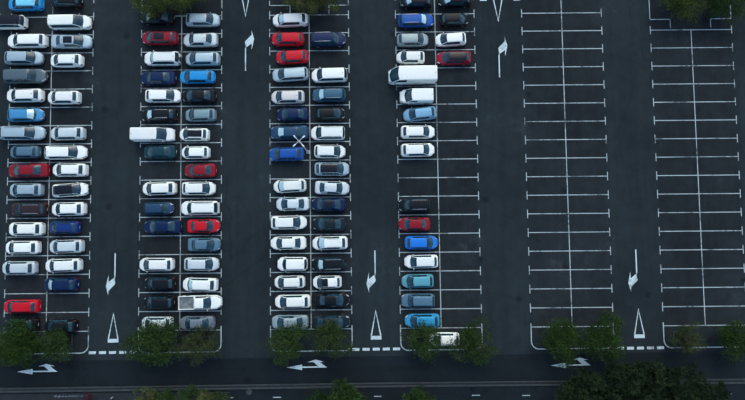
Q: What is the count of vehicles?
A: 116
